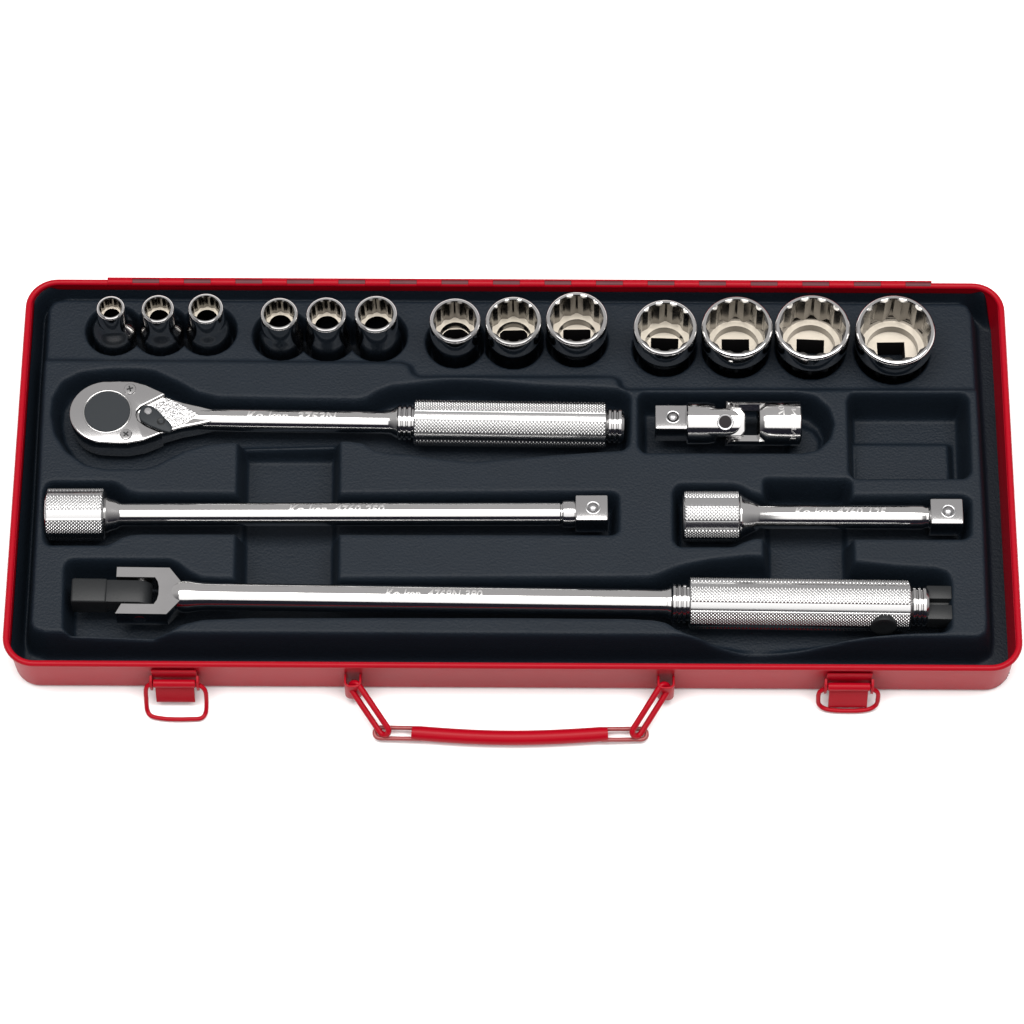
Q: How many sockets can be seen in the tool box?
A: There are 13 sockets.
